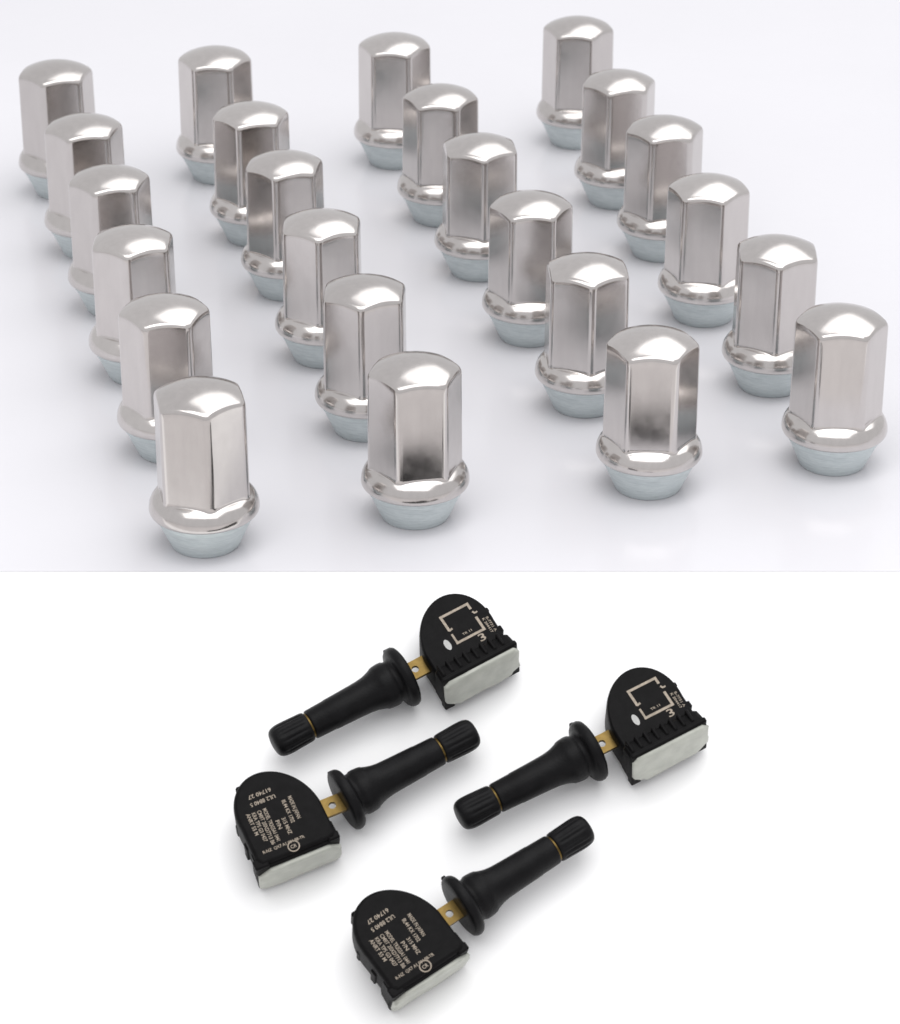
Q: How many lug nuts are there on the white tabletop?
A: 24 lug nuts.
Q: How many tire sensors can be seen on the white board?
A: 4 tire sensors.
